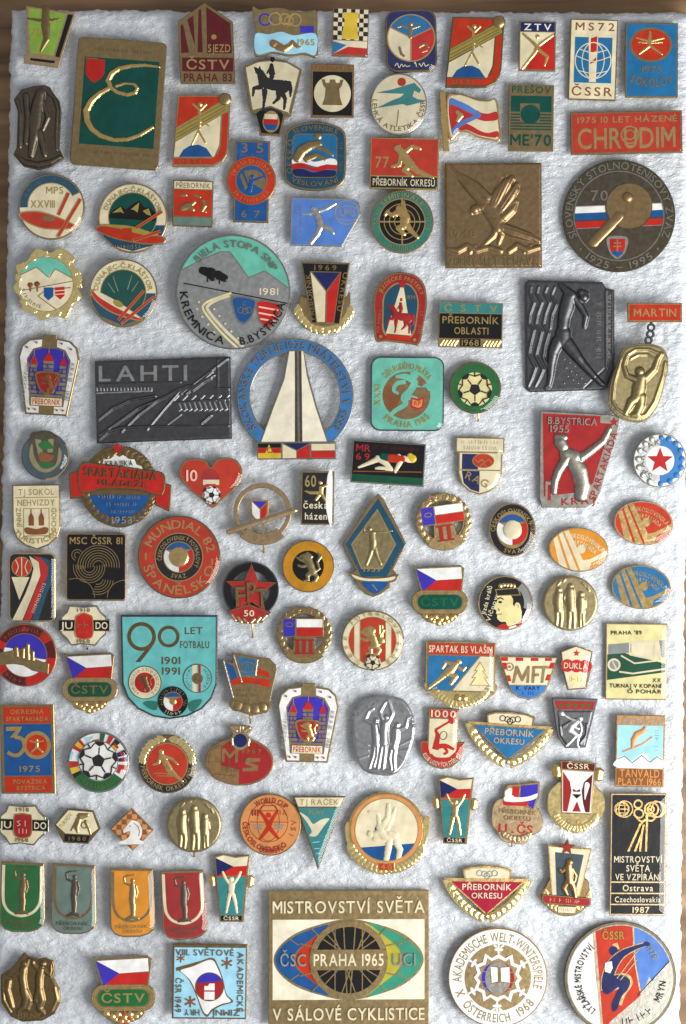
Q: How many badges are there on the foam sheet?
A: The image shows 110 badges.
